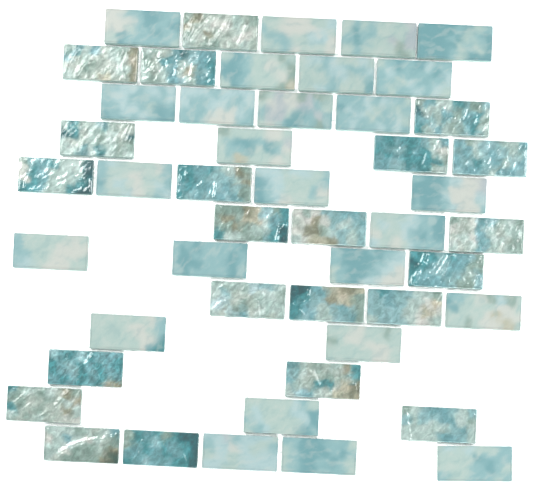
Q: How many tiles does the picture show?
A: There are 48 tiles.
